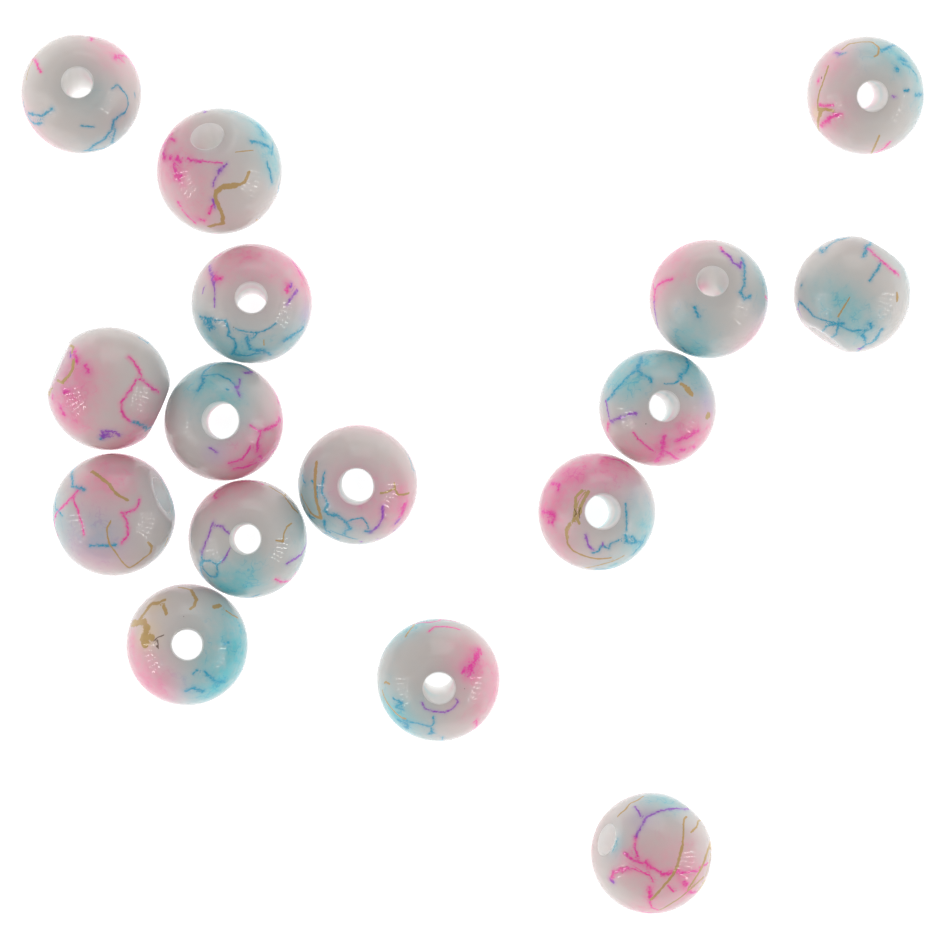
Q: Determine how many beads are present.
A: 16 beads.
